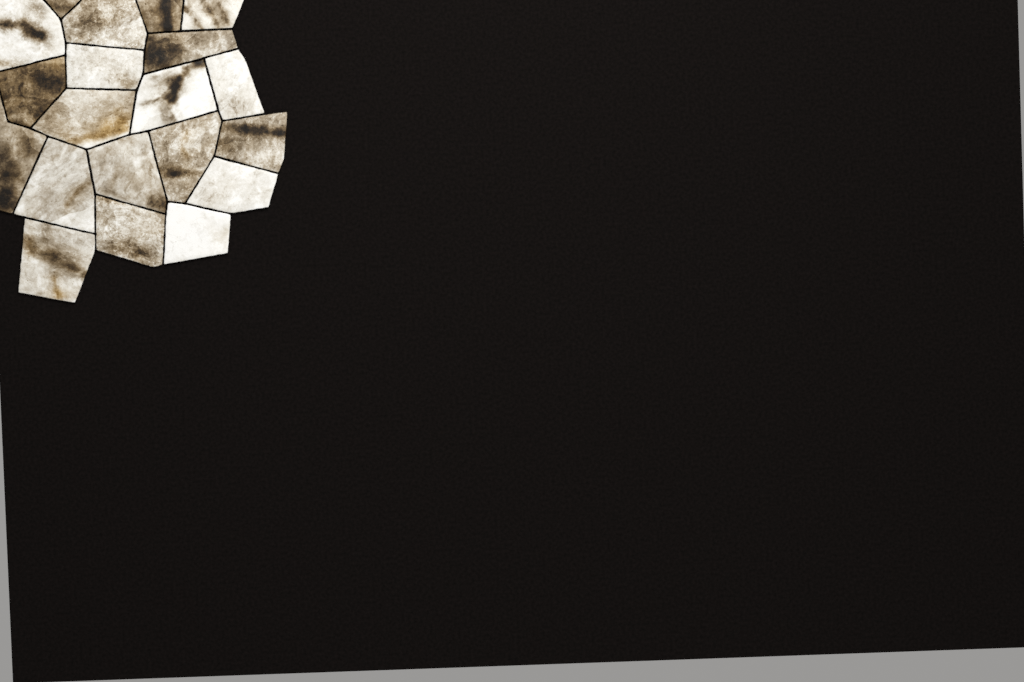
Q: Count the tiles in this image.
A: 20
